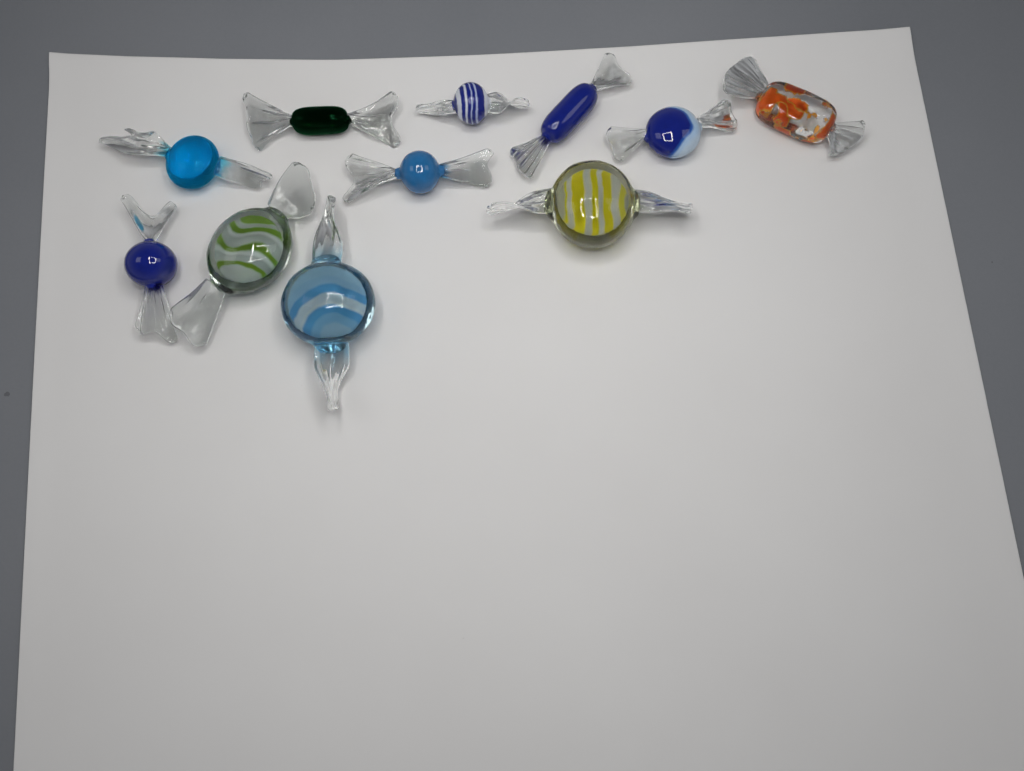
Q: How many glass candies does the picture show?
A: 11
